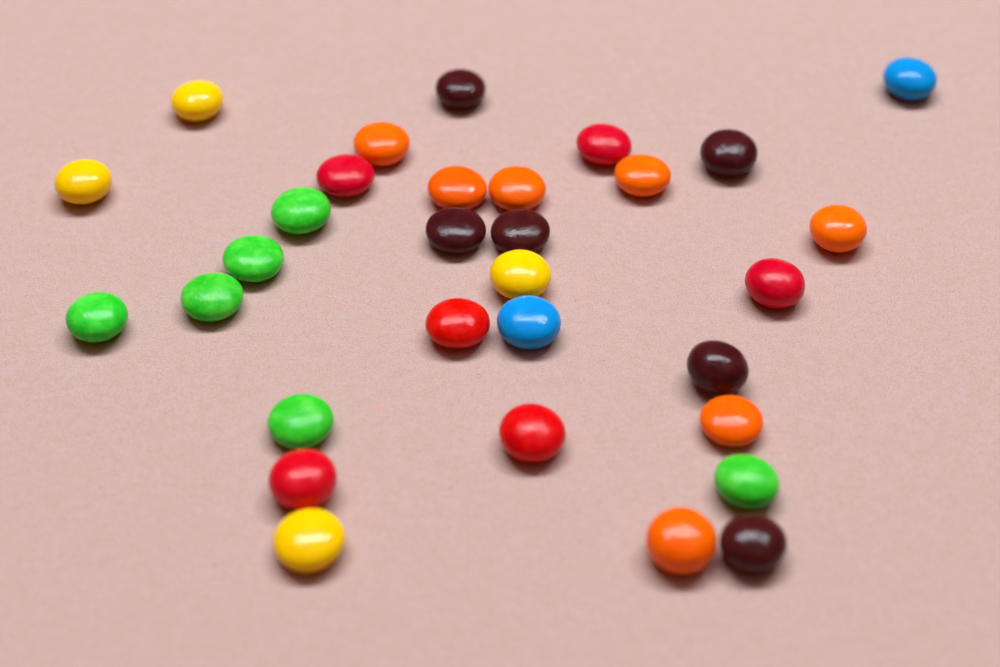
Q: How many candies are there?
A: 31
